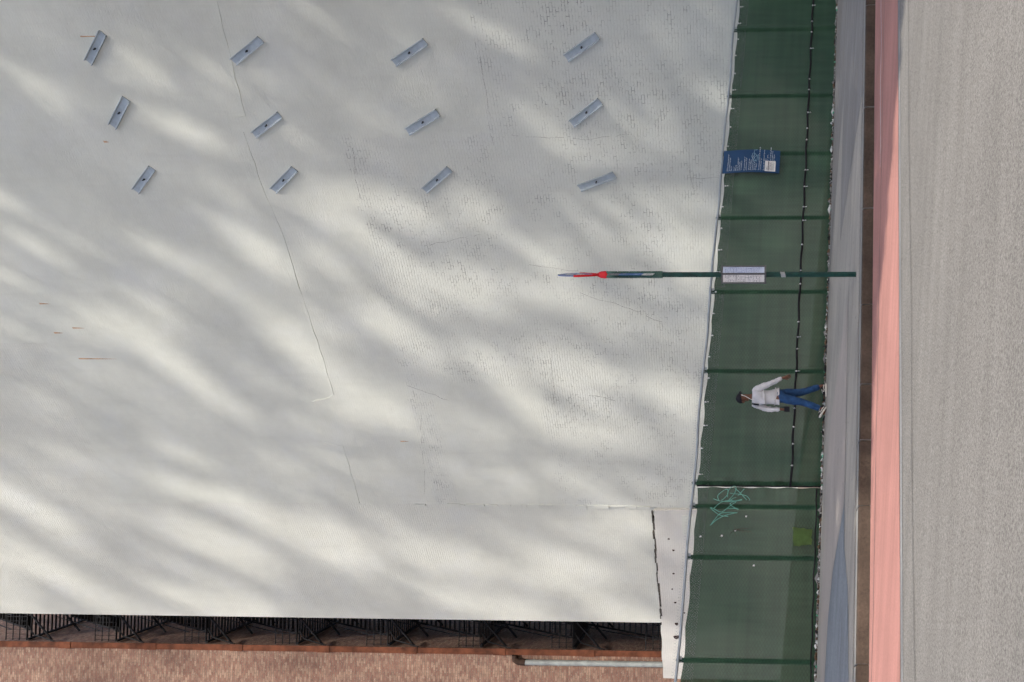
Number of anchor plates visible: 12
